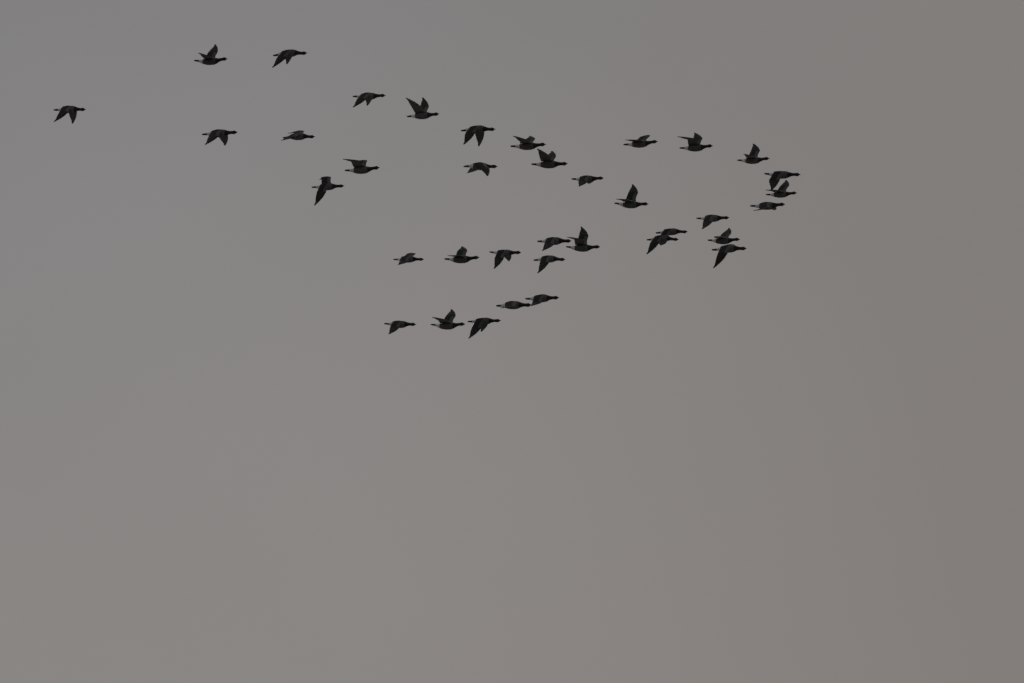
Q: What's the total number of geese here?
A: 37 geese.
